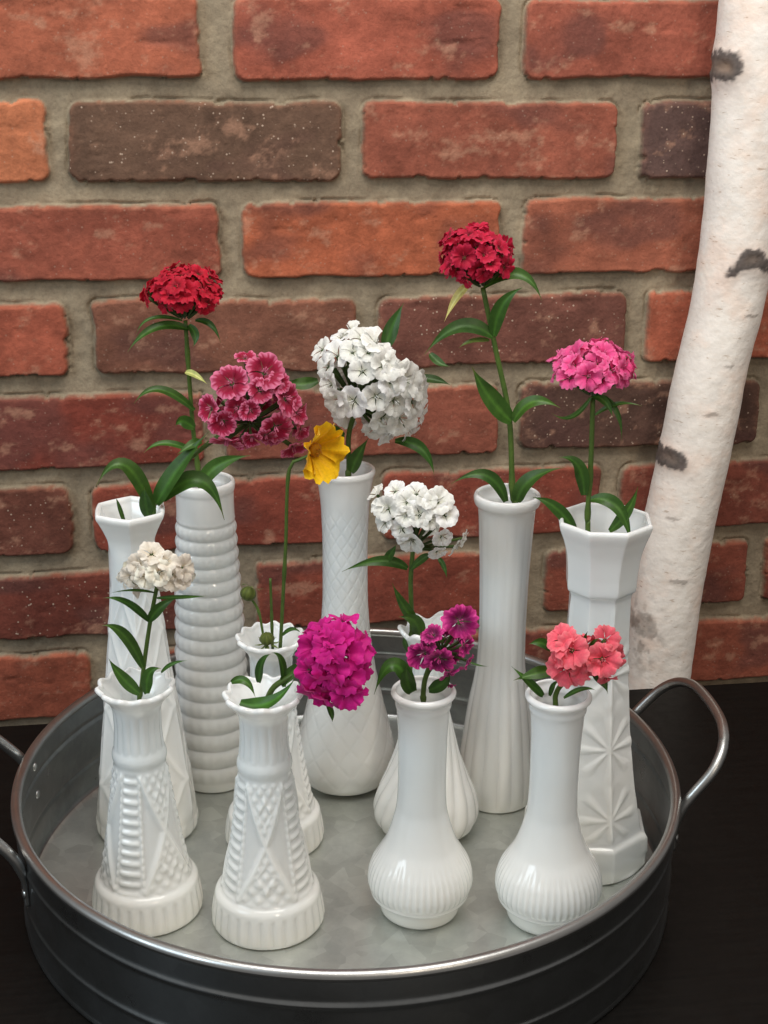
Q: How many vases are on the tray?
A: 11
